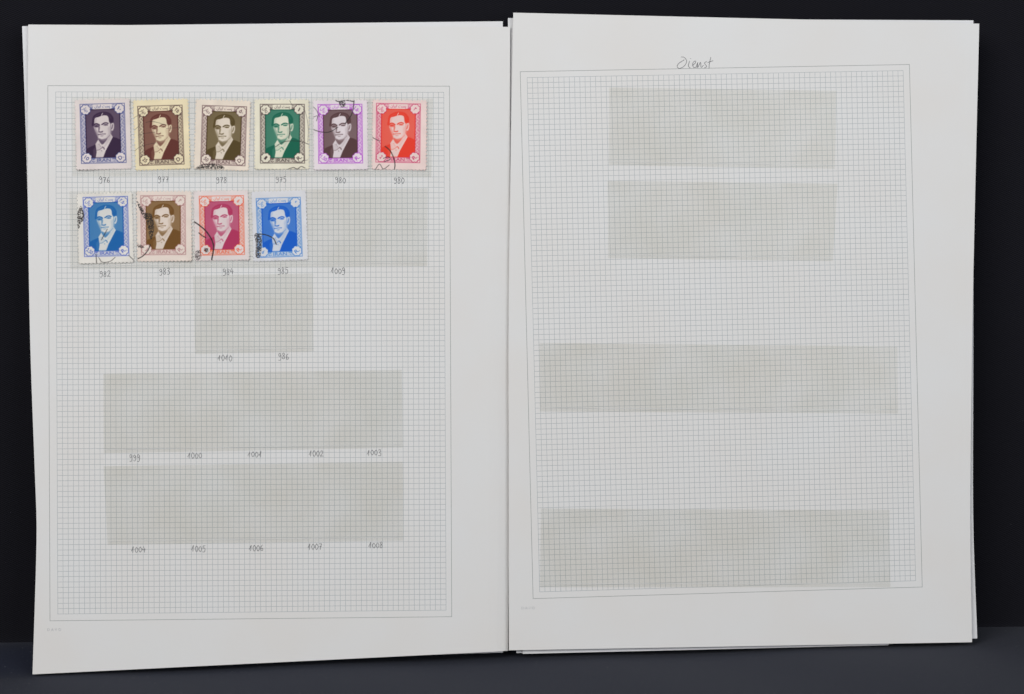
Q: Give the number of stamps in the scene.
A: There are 10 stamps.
